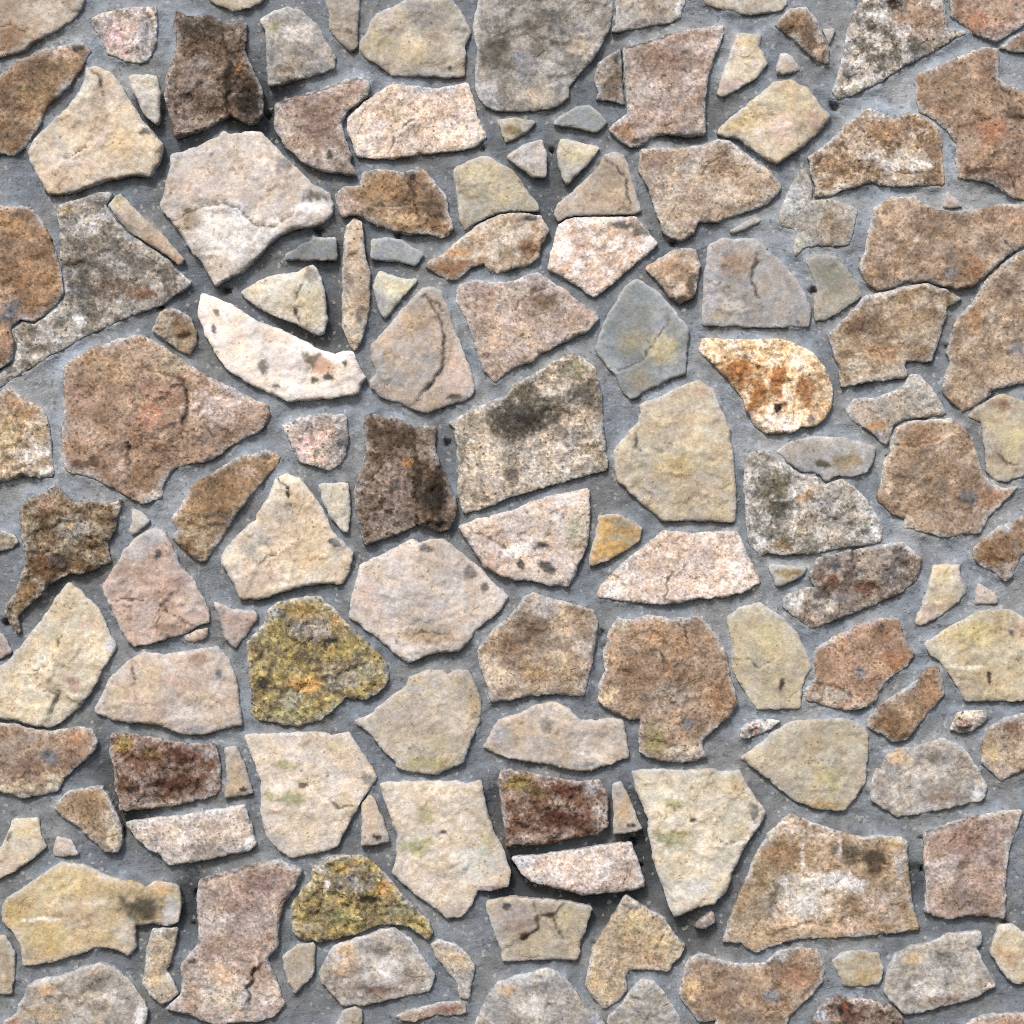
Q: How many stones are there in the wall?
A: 145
